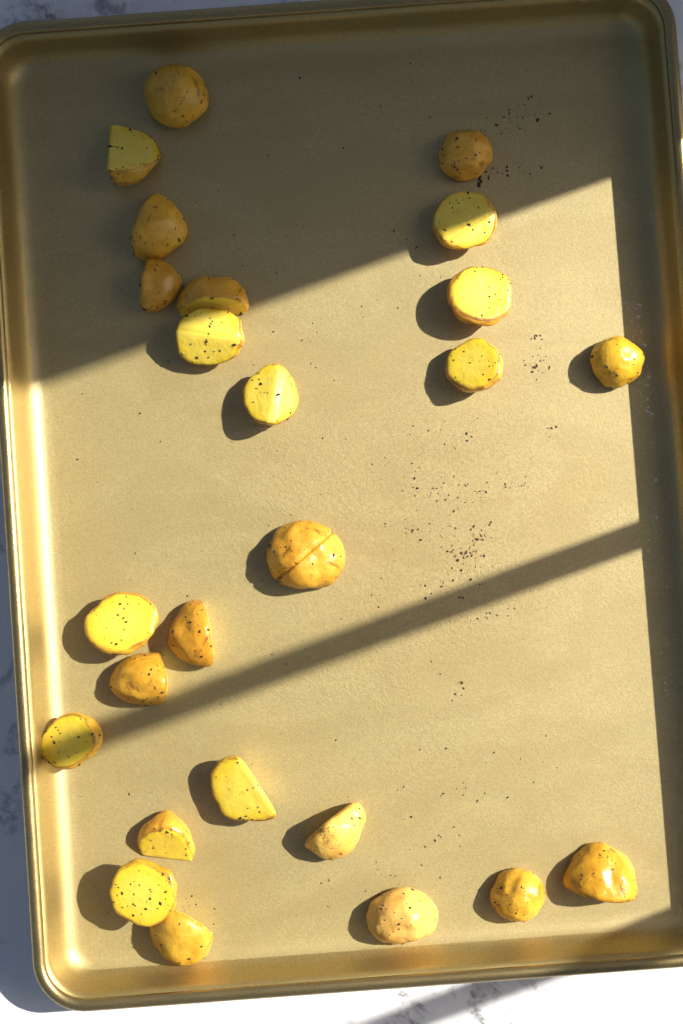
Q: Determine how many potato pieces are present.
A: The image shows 25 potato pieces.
